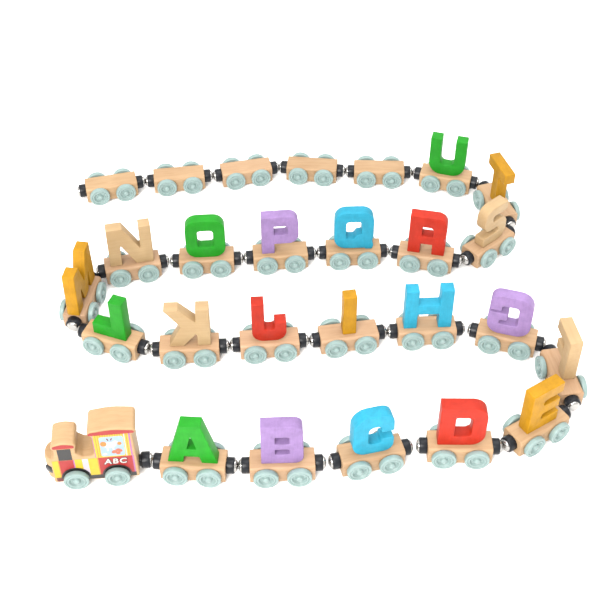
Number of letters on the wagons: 21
